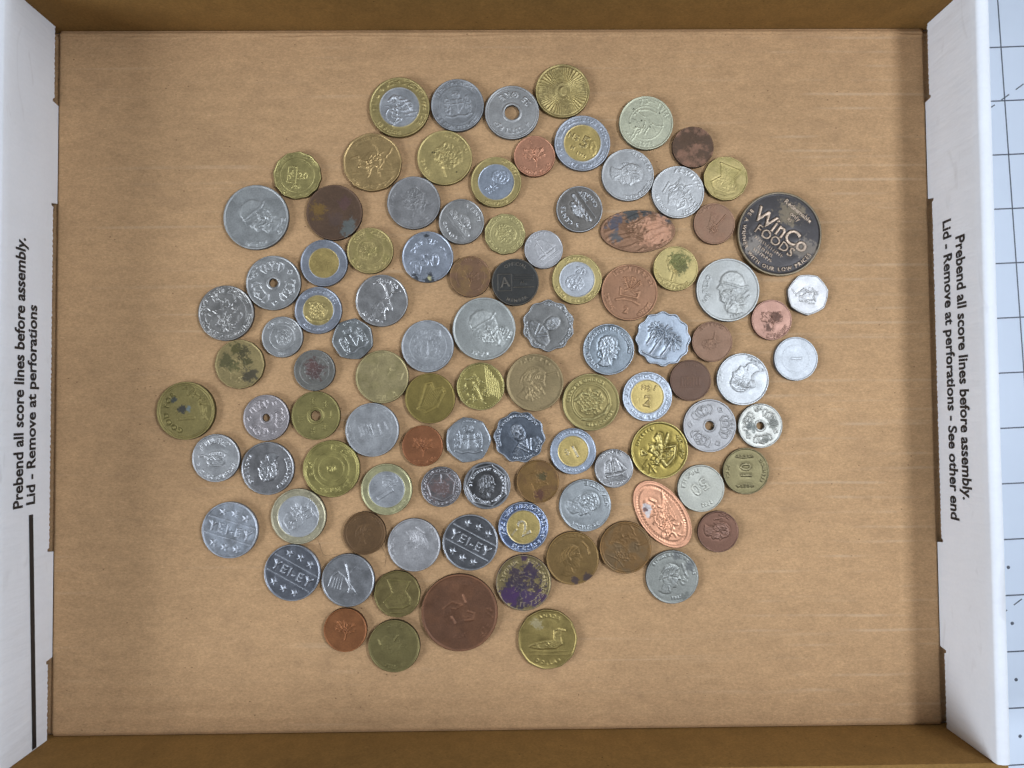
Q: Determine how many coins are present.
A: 100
